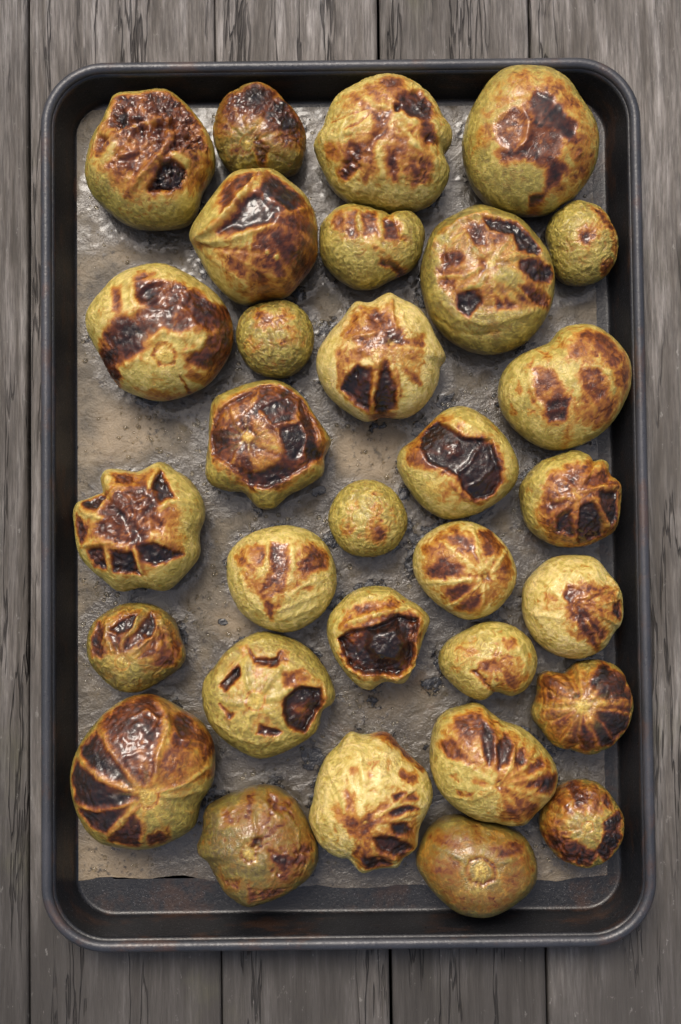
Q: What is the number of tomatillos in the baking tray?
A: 31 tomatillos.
